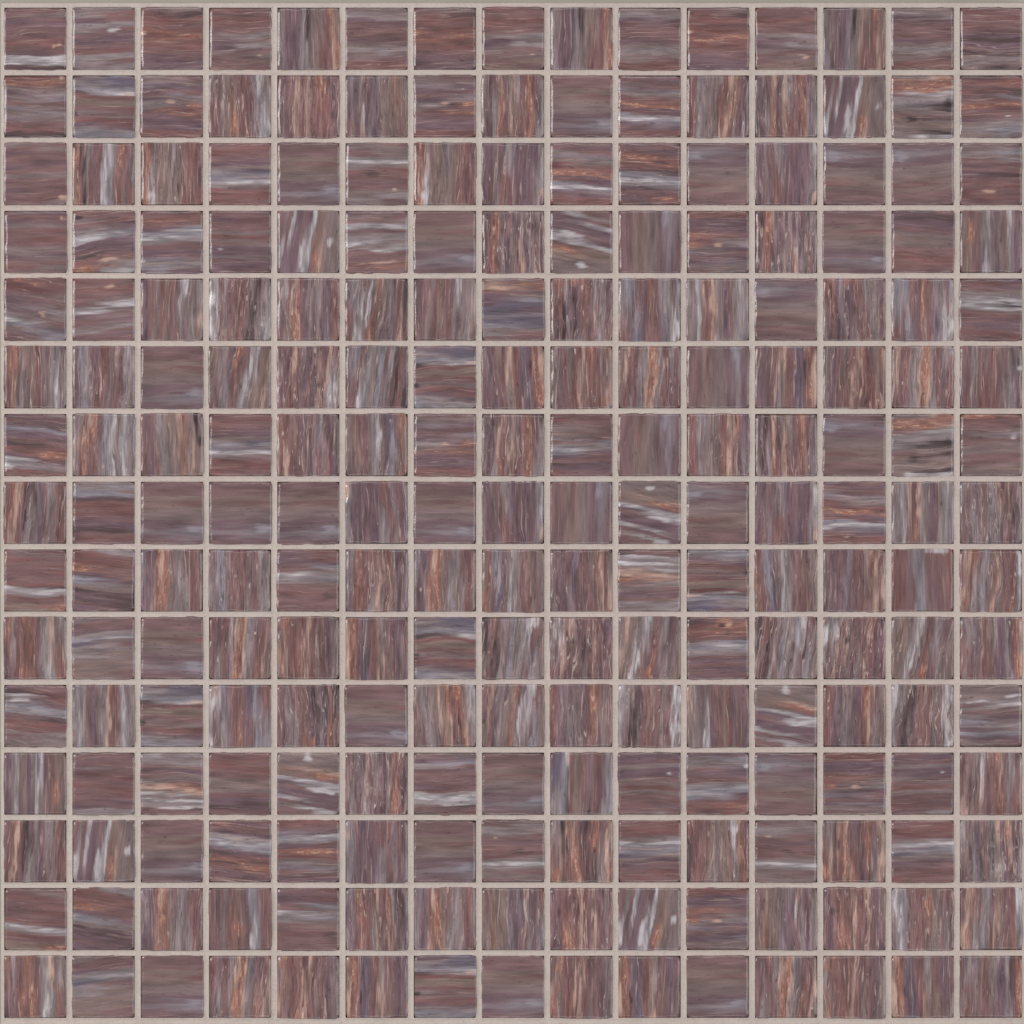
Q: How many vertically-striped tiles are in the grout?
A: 121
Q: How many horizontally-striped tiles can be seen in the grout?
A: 104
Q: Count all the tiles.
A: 225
